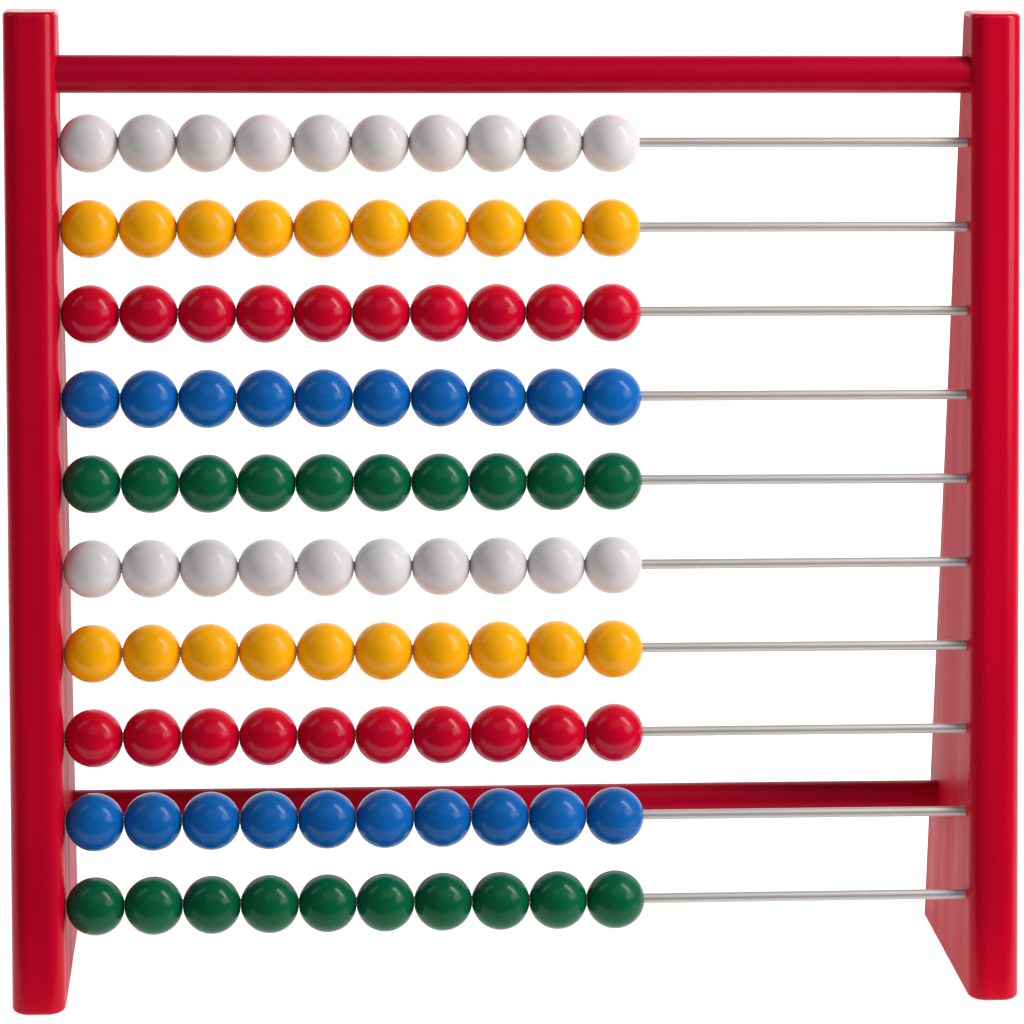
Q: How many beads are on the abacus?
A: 100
